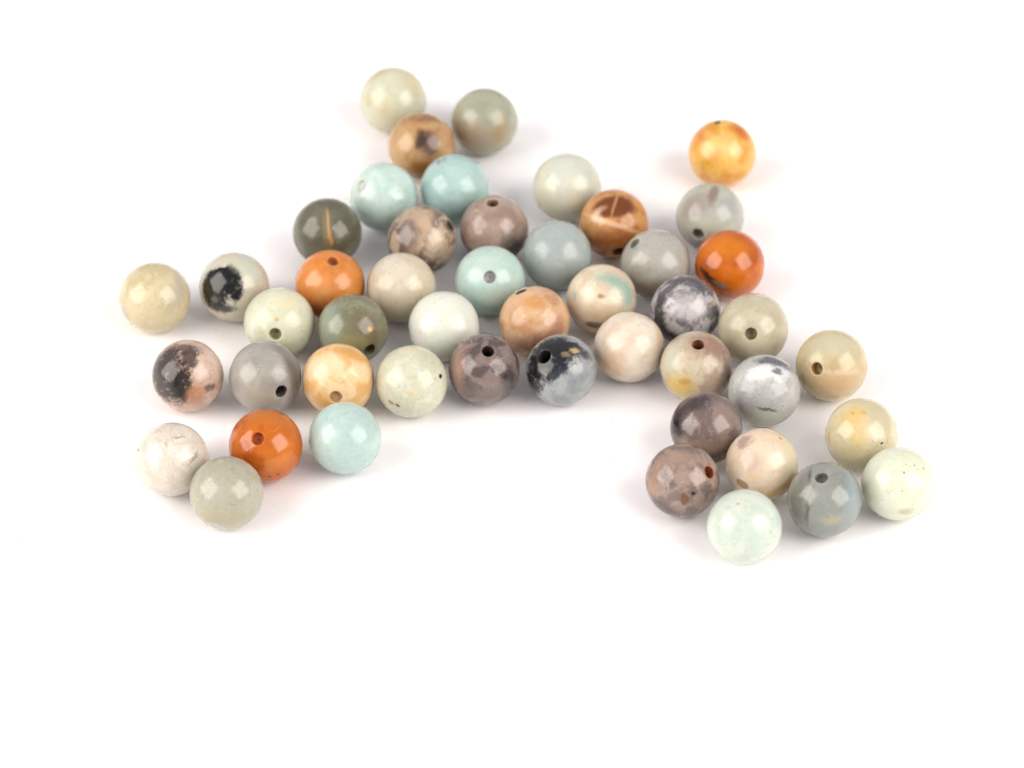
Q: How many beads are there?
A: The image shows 48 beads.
